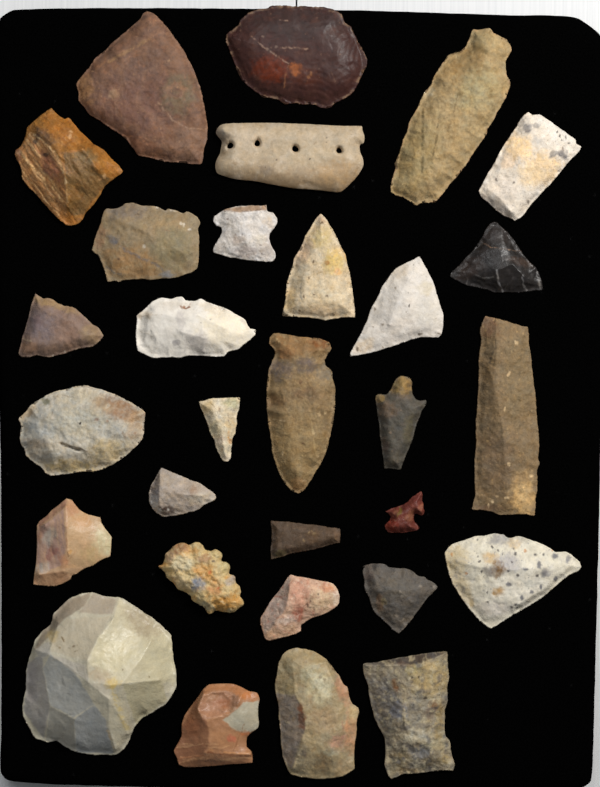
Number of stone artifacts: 30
